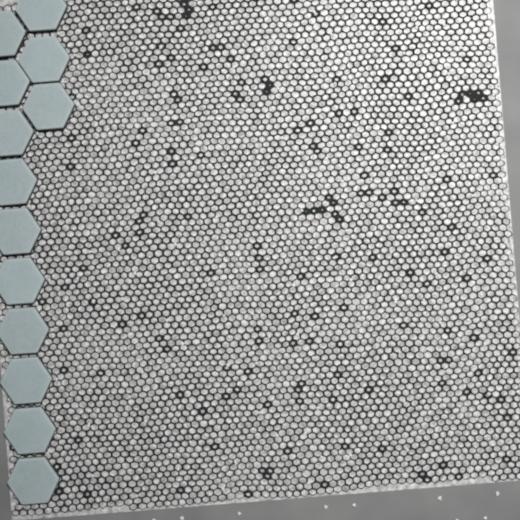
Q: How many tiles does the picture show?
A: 13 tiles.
